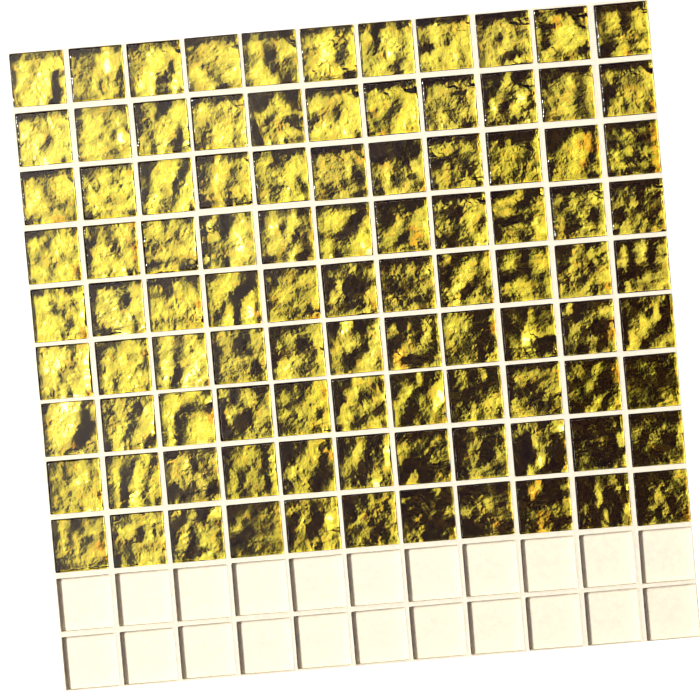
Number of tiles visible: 99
